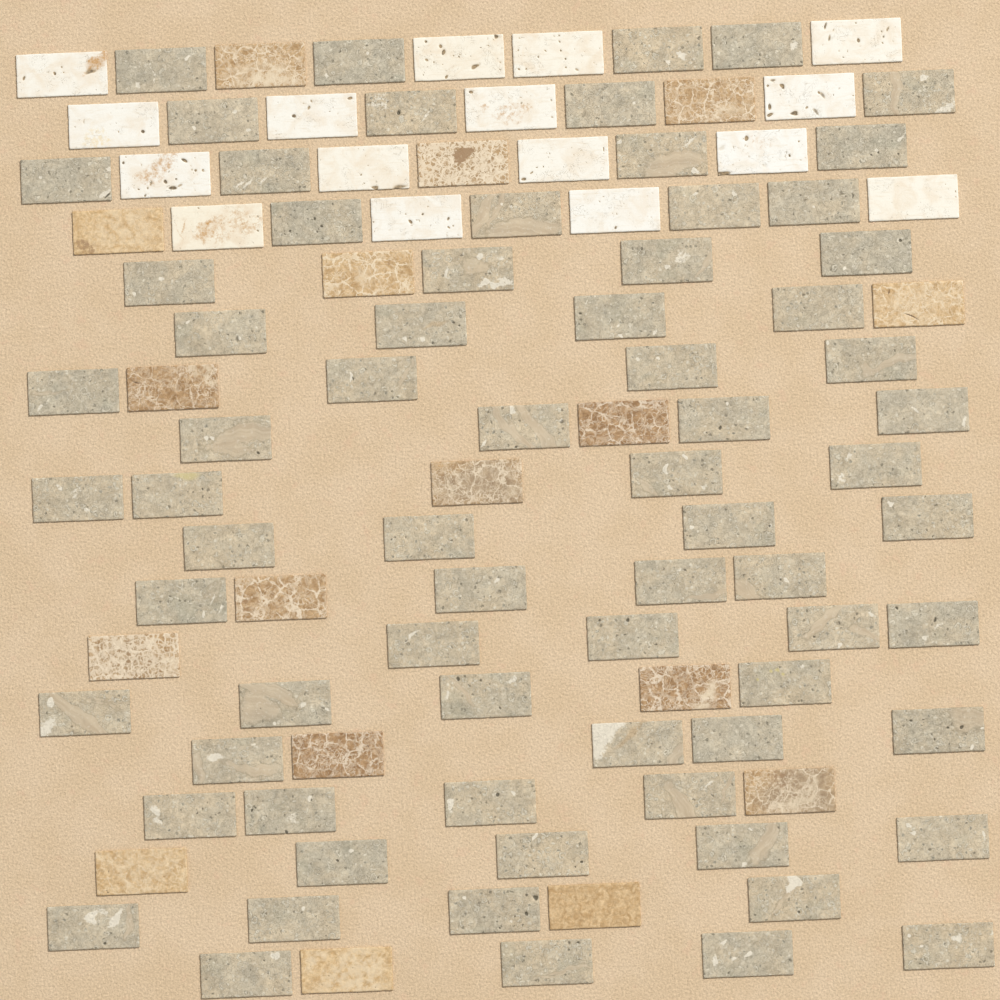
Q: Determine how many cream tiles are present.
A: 16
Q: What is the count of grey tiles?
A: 72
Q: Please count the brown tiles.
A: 17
